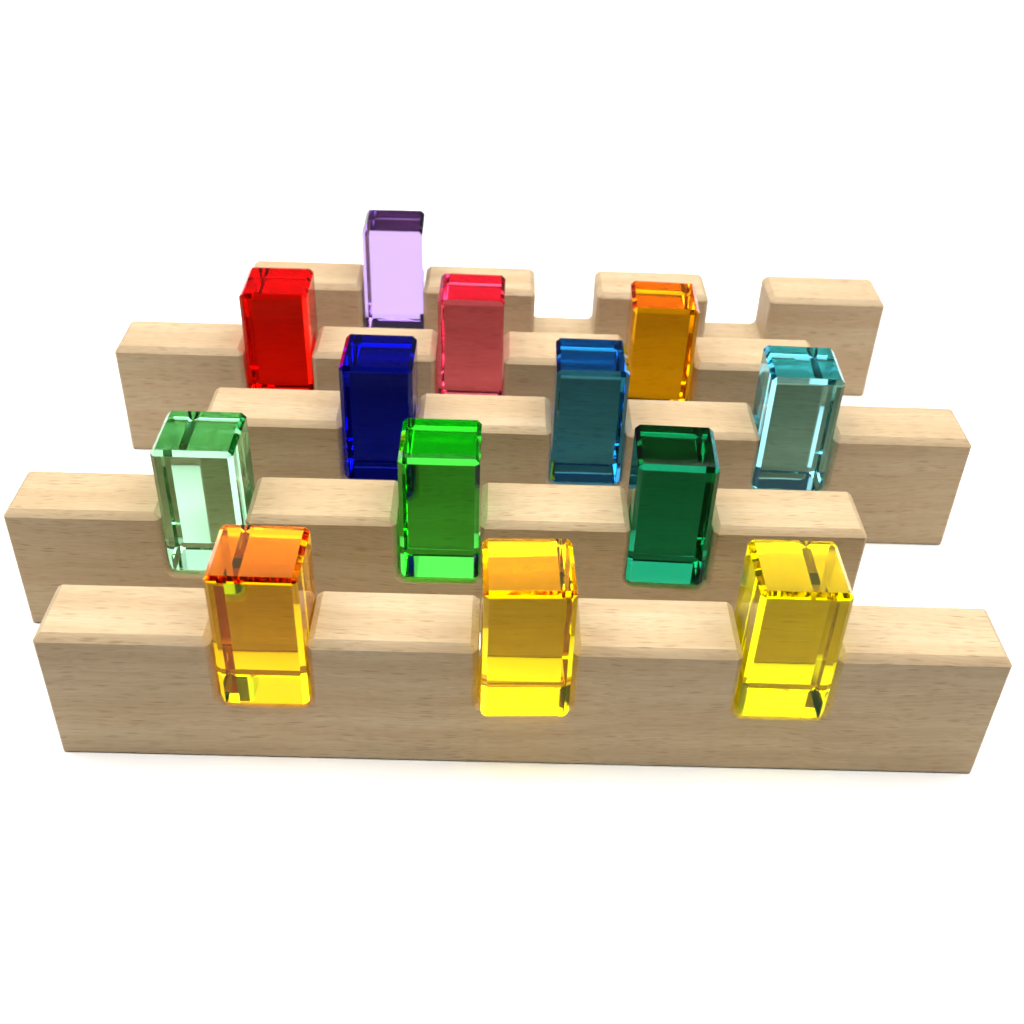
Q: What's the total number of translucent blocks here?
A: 13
